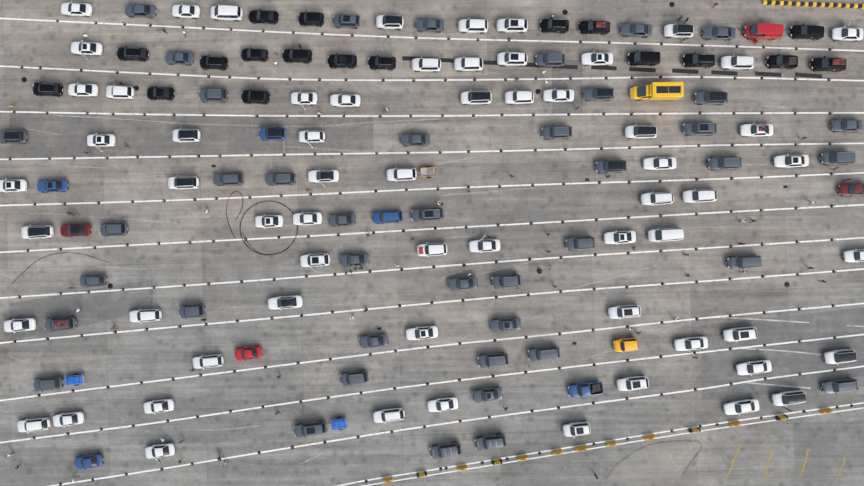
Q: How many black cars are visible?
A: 18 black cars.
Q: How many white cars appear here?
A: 63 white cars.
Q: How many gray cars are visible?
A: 42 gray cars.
